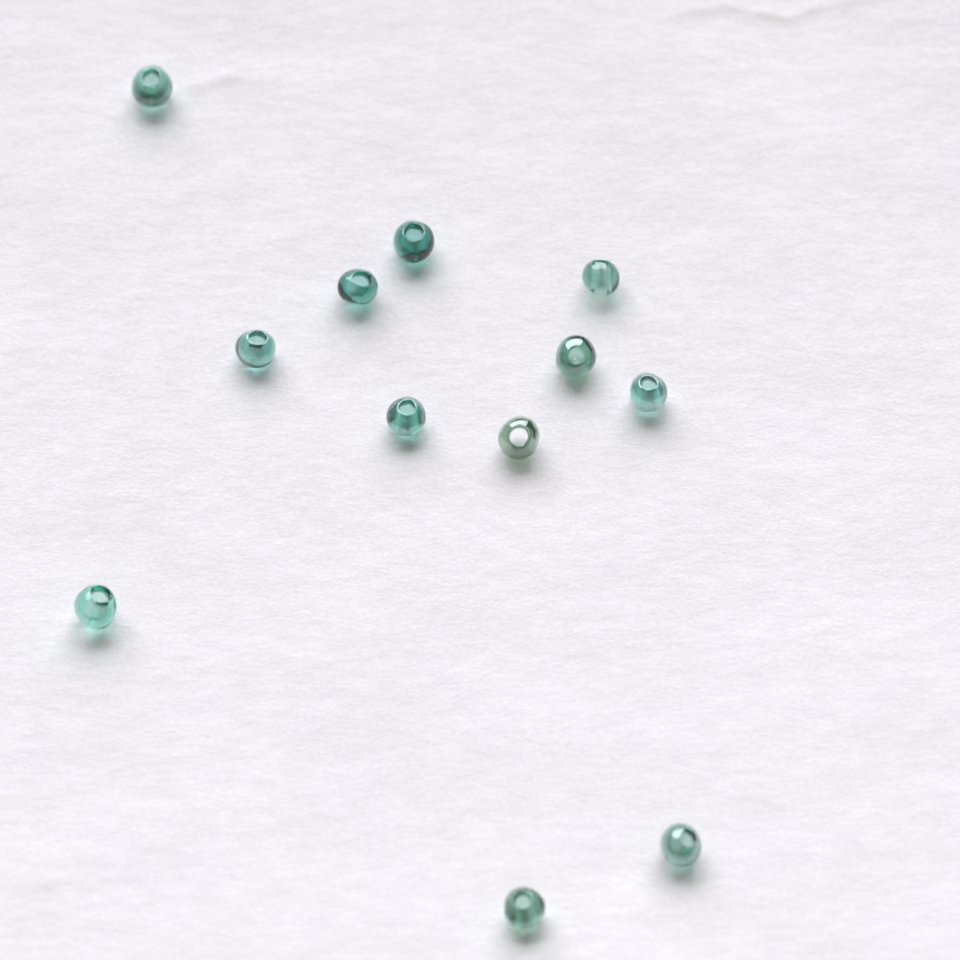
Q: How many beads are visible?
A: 12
